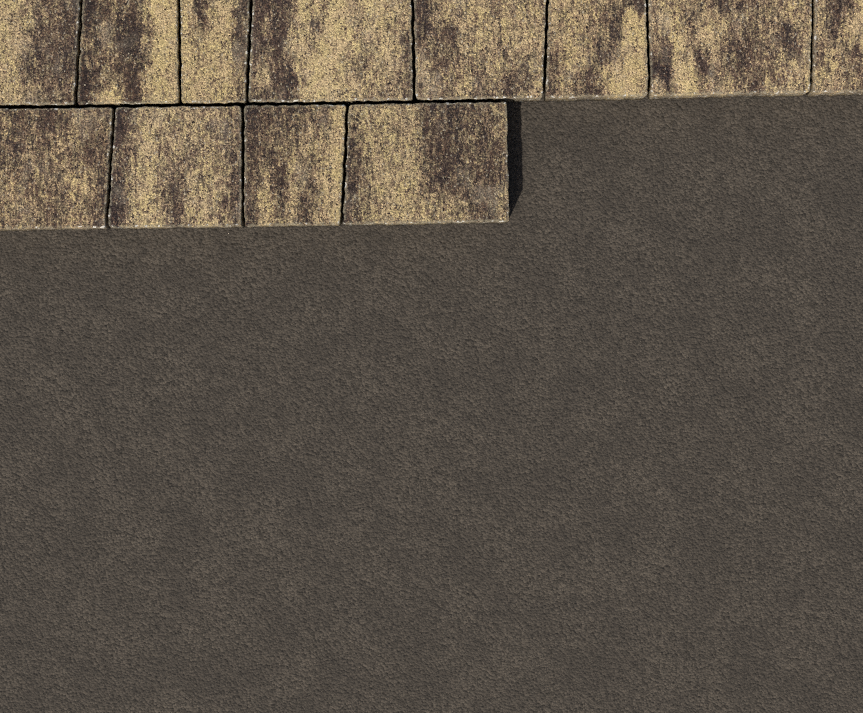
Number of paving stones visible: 12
